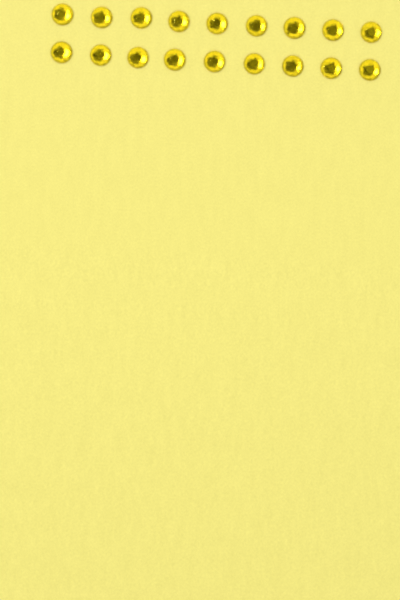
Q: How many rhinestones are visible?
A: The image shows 18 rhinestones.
